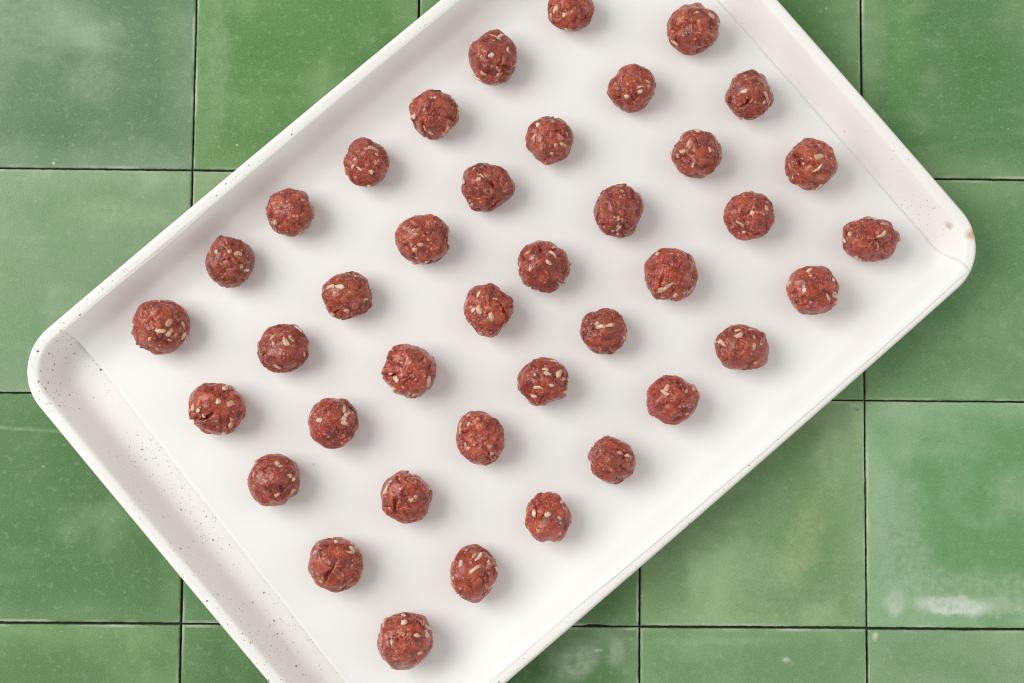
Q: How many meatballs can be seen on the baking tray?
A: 39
